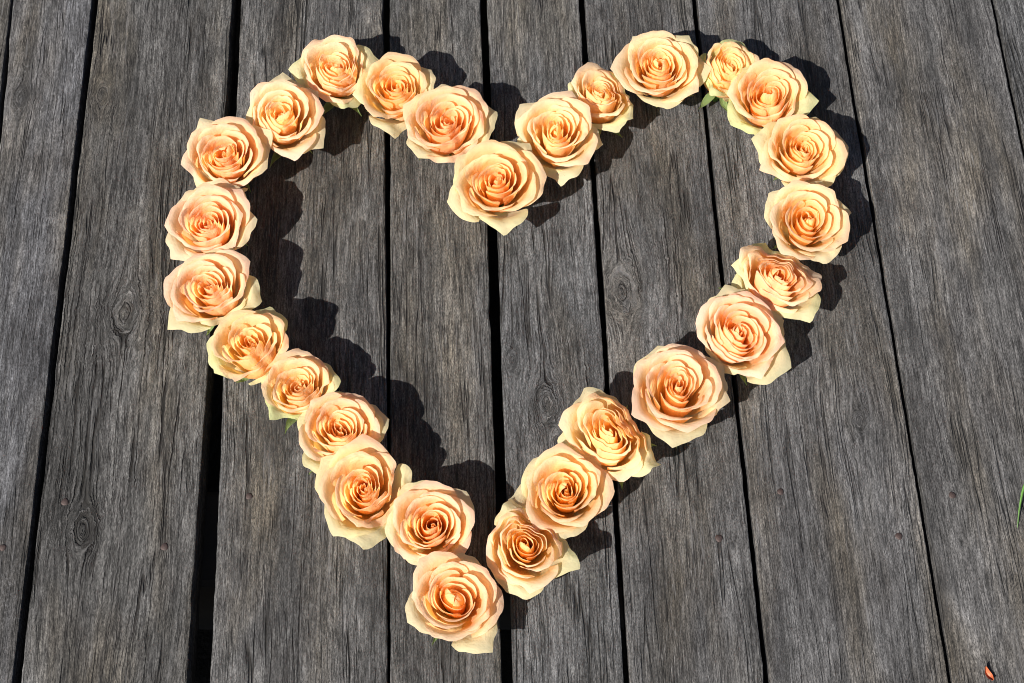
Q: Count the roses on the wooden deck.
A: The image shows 27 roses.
